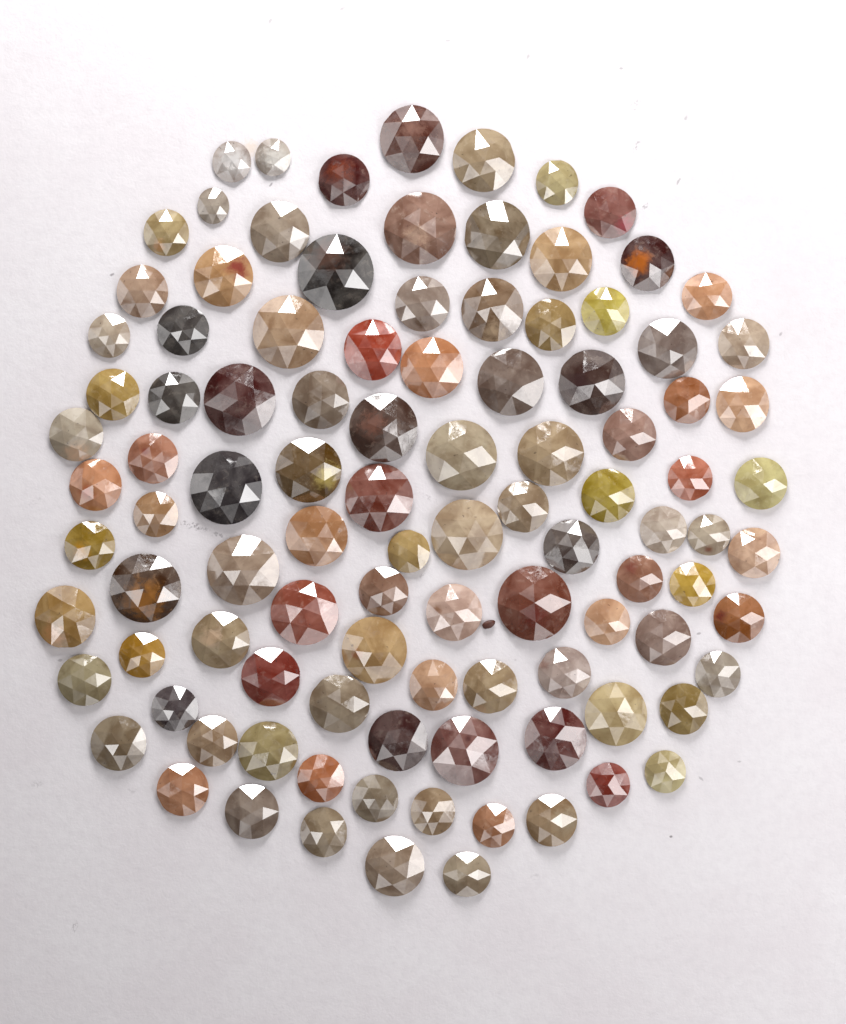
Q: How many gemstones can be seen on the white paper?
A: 103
